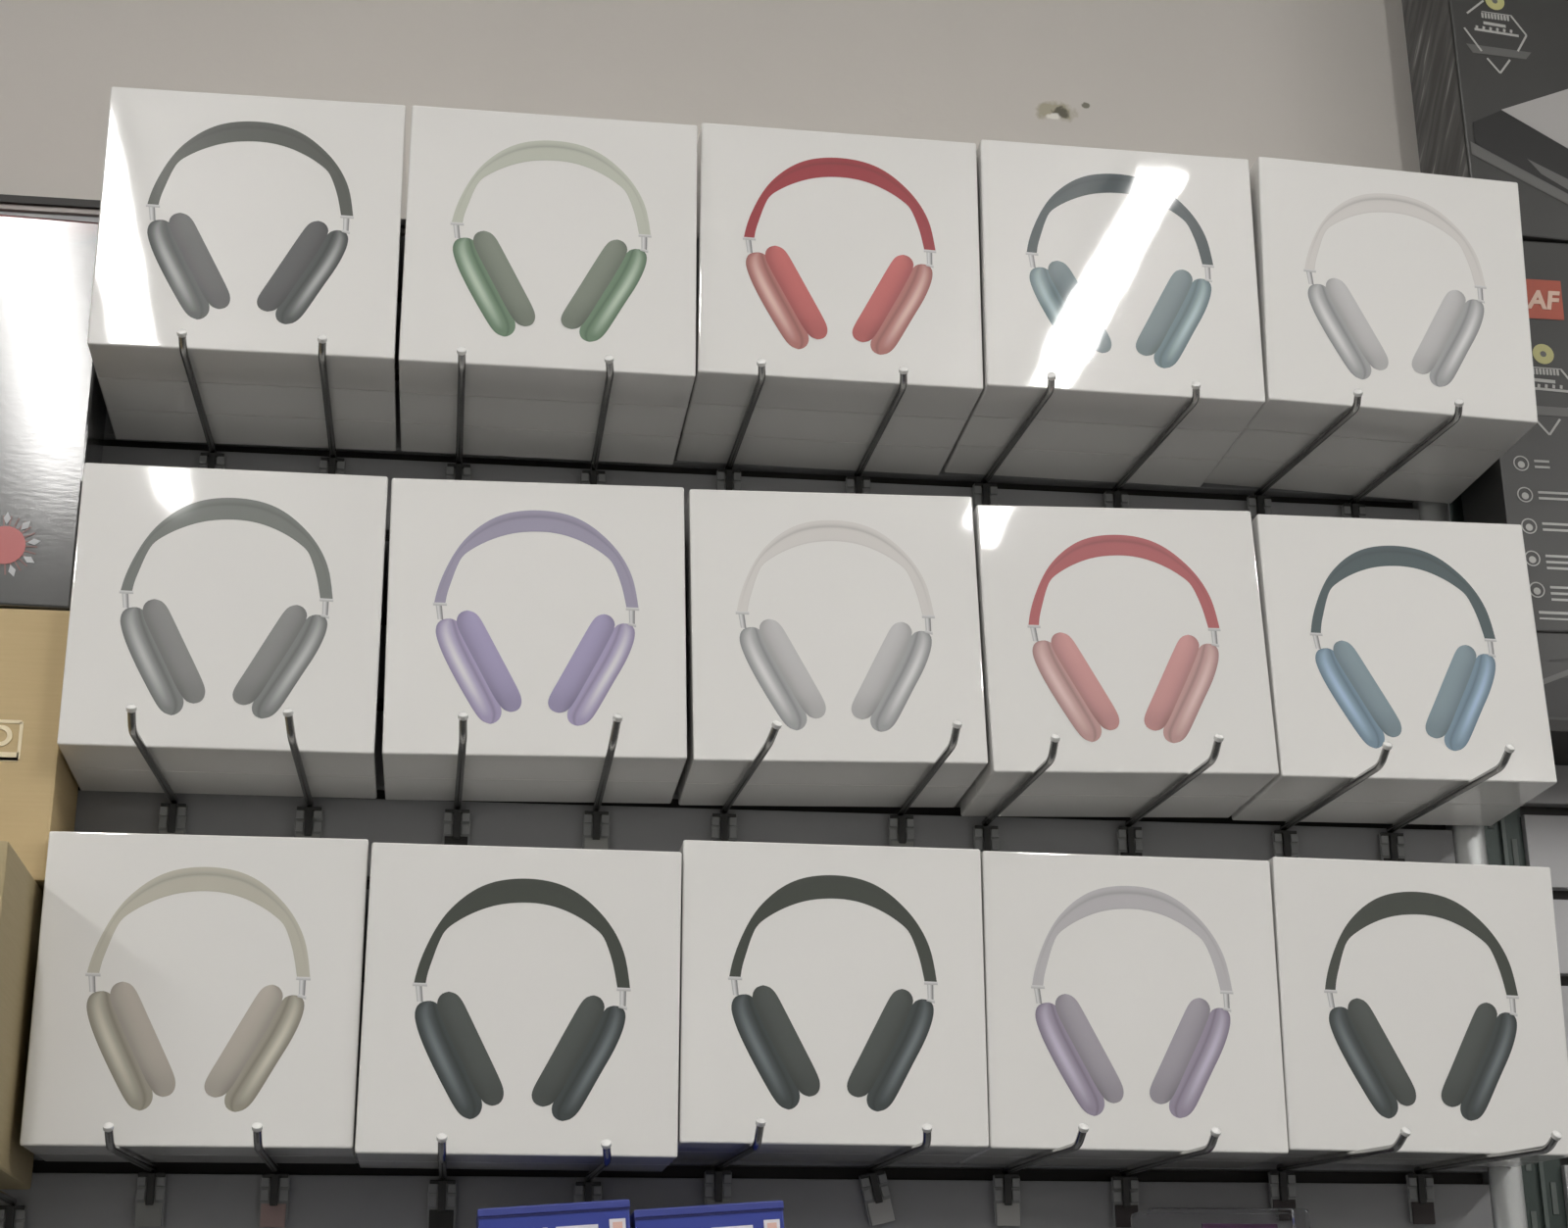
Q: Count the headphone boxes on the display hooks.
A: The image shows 15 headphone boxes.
